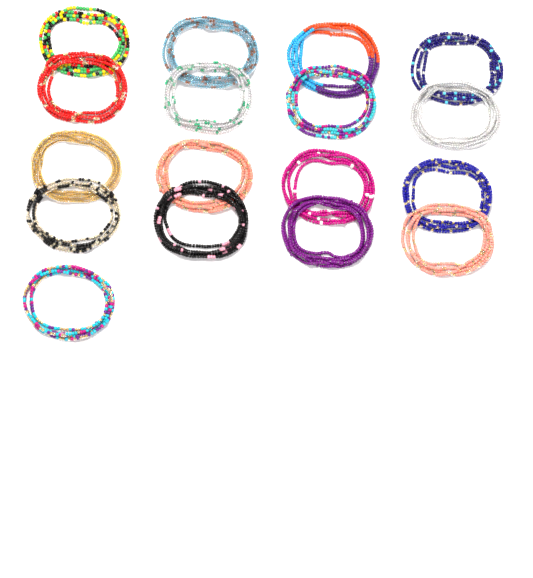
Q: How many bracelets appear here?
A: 17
